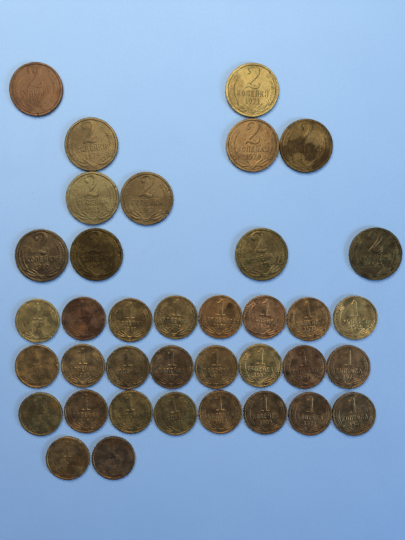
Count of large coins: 11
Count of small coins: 26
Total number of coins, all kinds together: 37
